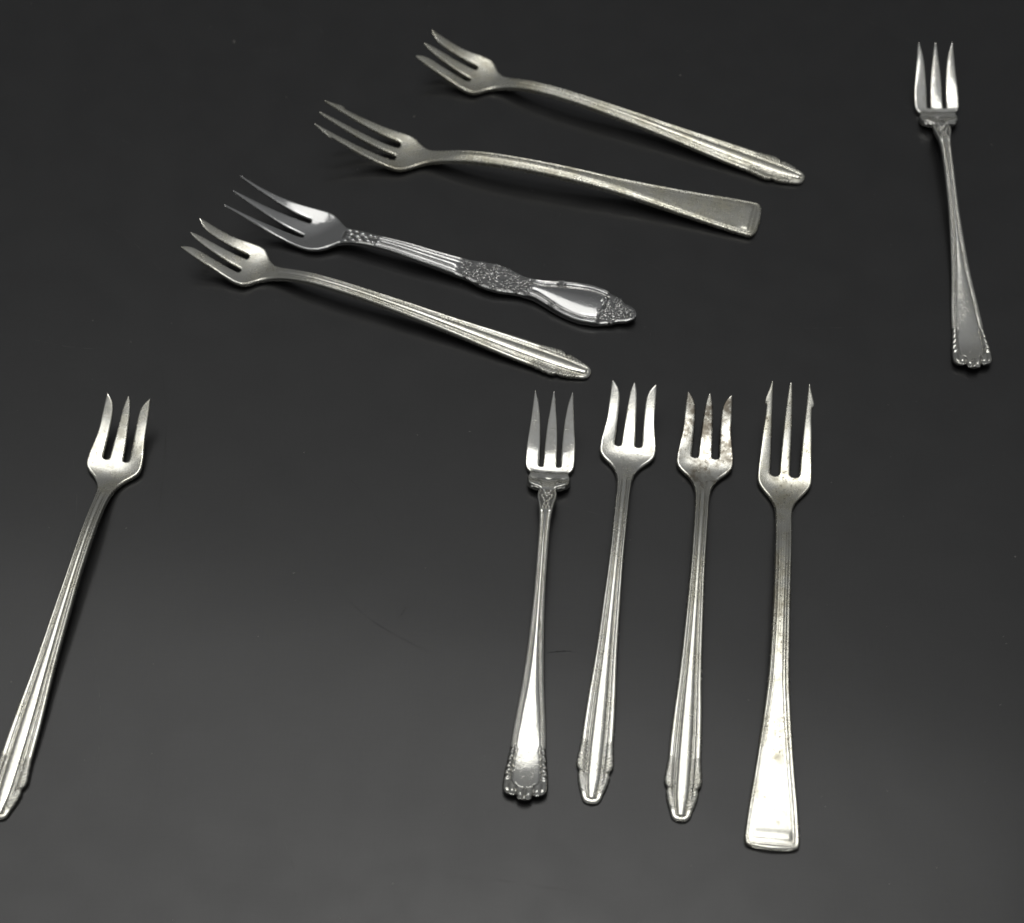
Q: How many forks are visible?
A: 10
